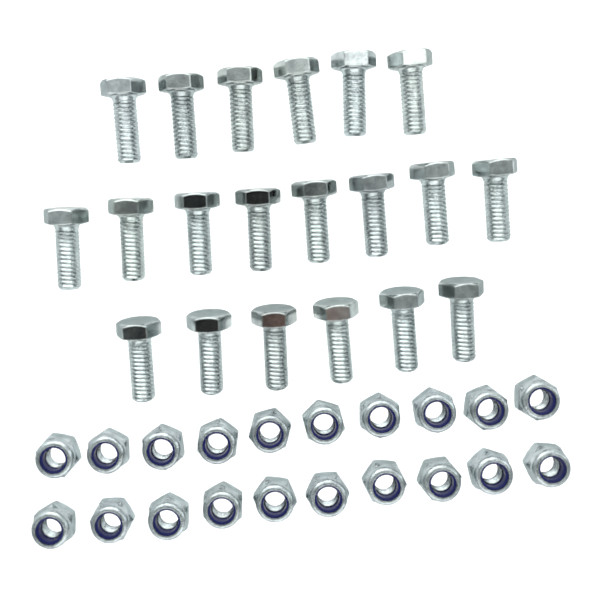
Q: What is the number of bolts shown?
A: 20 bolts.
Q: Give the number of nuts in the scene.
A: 20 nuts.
